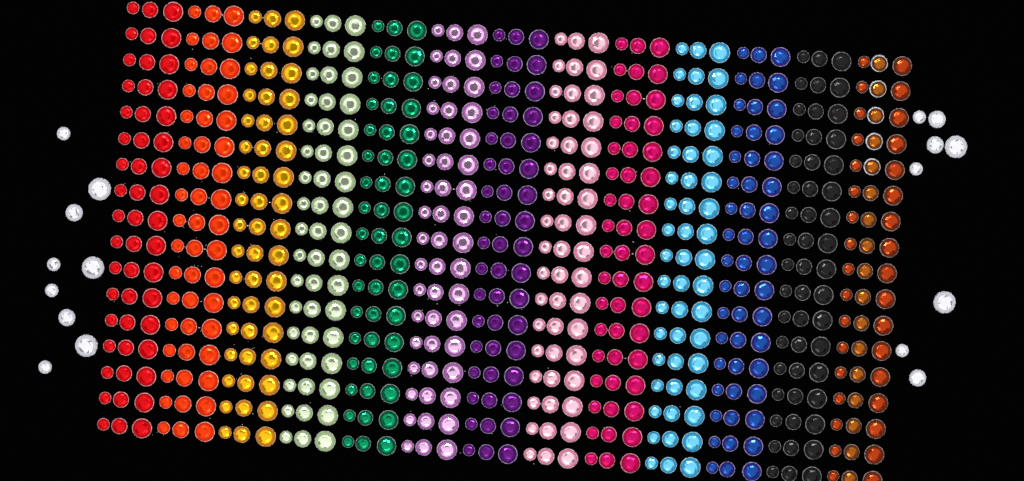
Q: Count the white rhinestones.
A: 17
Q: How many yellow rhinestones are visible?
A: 51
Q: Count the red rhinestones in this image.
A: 51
